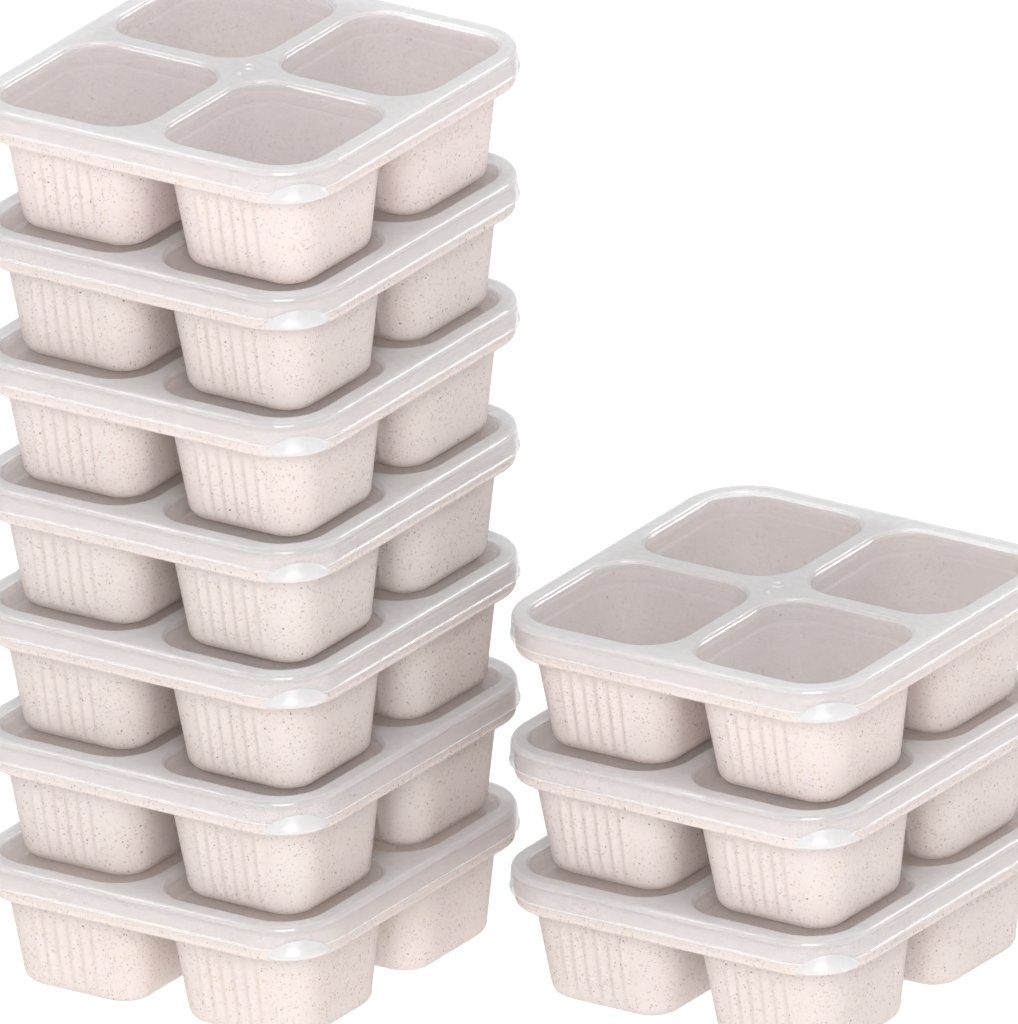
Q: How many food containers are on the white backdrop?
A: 10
